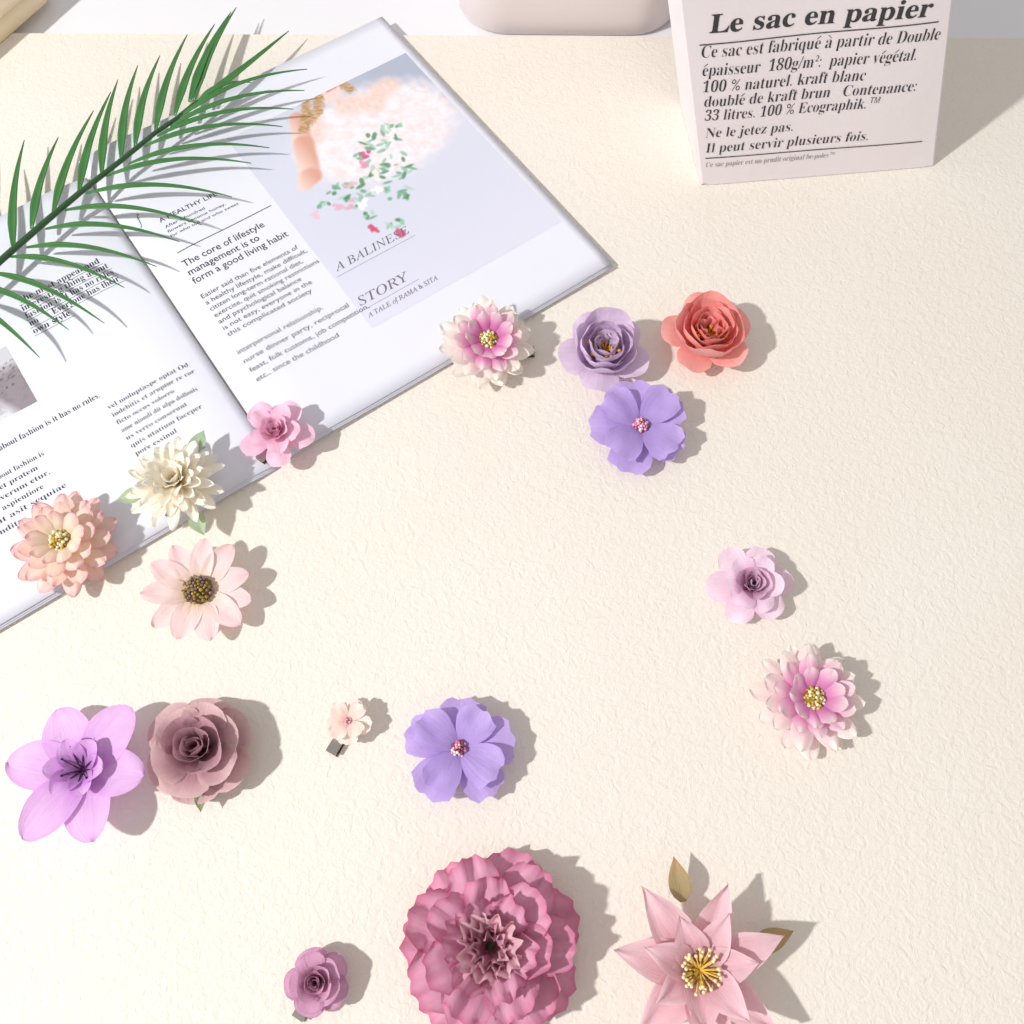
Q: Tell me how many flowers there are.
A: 17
